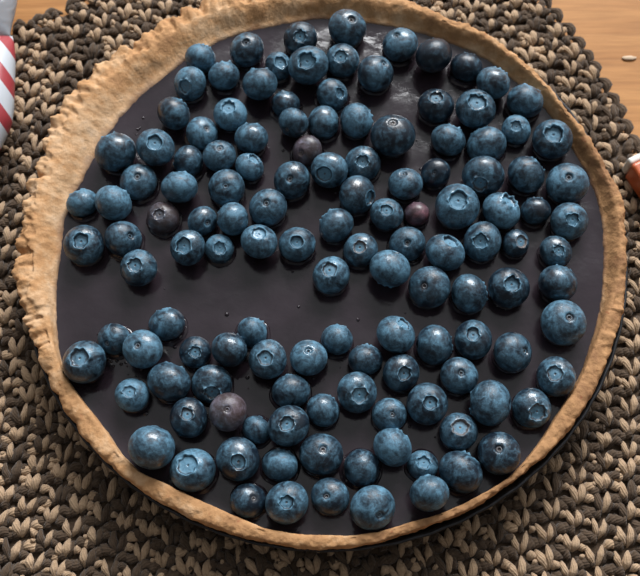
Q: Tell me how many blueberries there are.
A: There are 131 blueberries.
